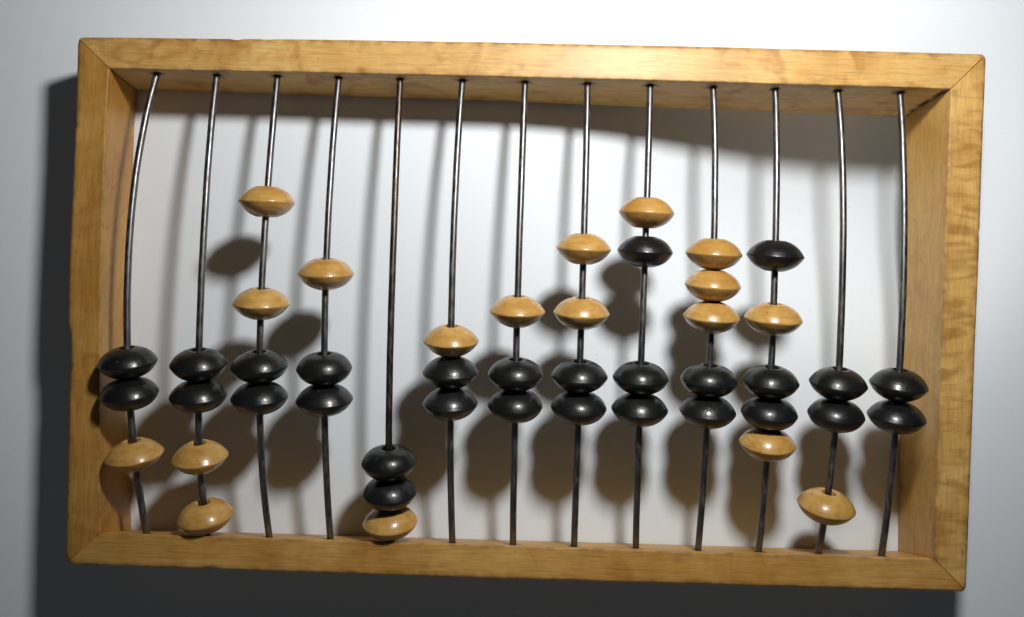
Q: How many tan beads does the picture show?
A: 18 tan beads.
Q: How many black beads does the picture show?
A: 28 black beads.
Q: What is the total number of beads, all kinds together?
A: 46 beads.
